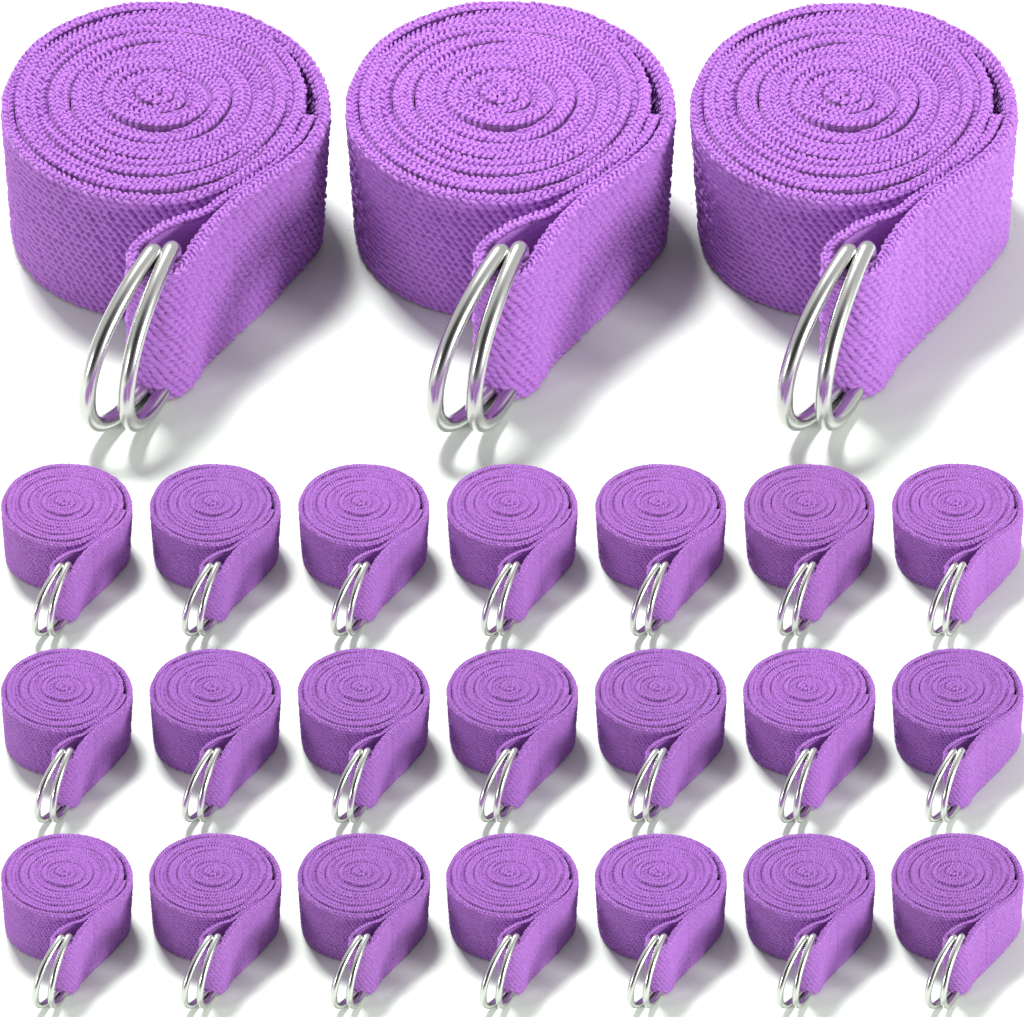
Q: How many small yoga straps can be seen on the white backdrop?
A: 21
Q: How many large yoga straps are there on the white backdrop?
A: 3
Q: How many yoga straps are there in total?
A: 24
